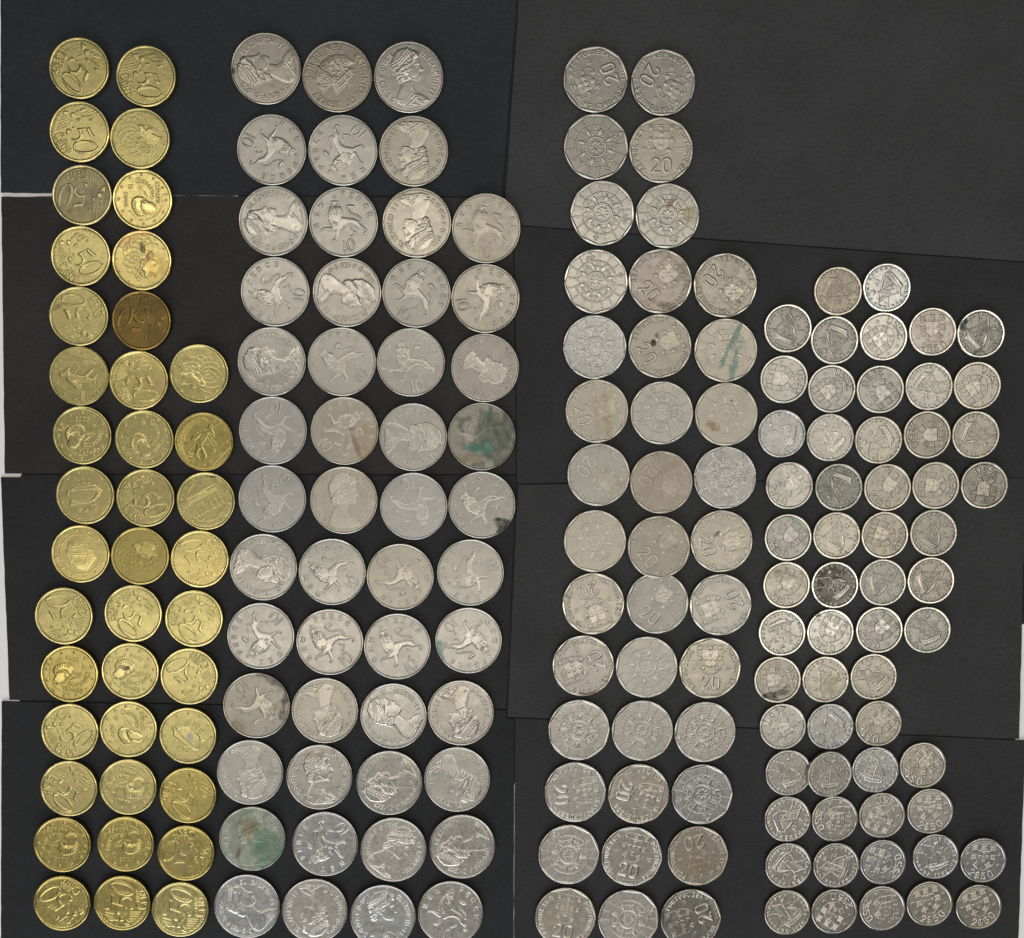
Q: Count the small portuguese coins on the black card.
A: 58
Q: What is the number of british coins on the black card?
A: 50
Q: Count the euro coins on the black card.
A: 40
